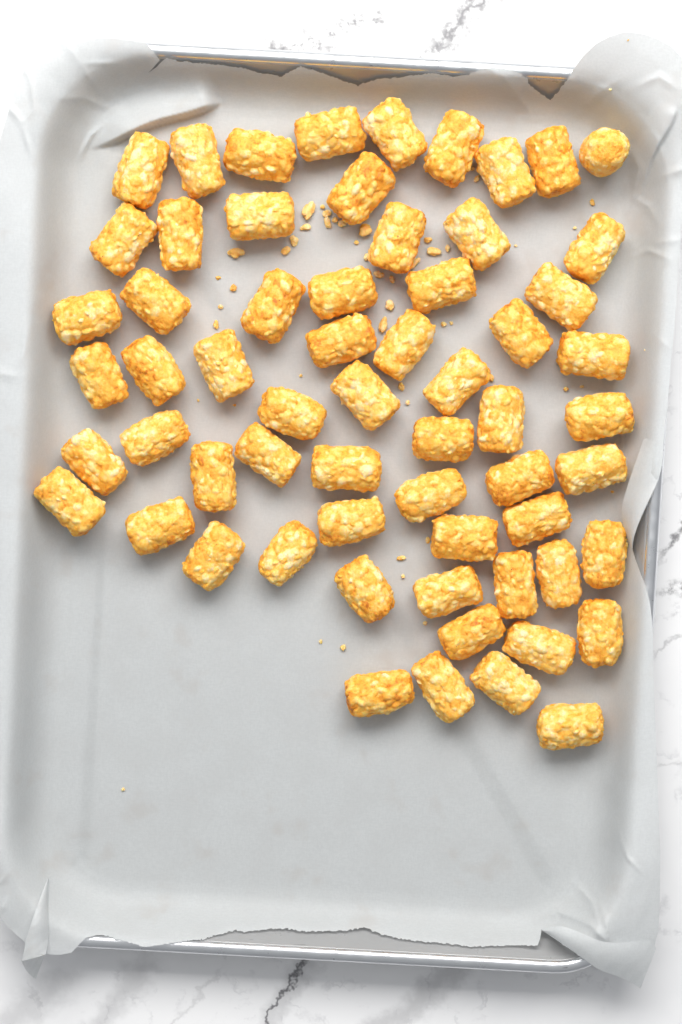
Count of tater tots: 62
